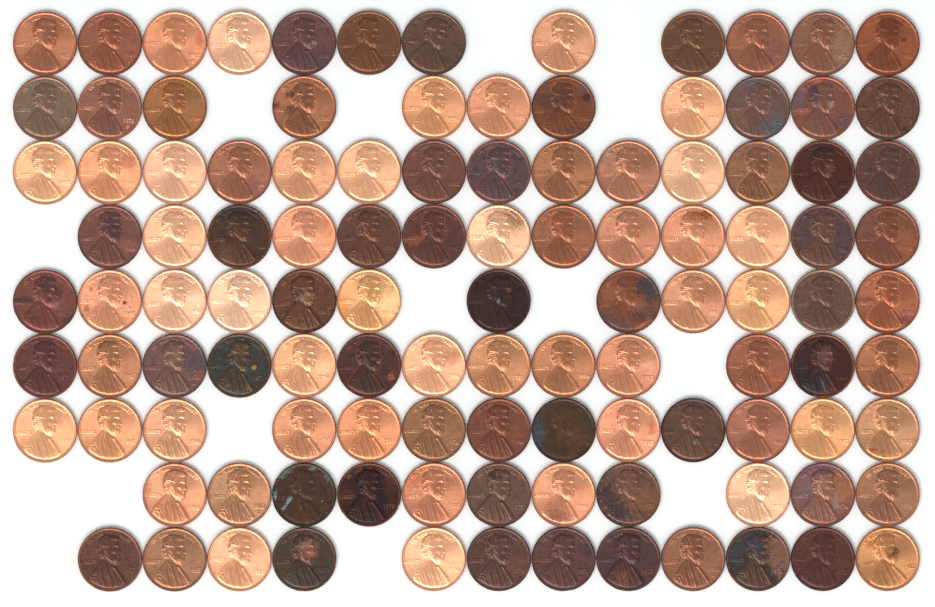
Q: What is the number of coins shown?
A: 111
